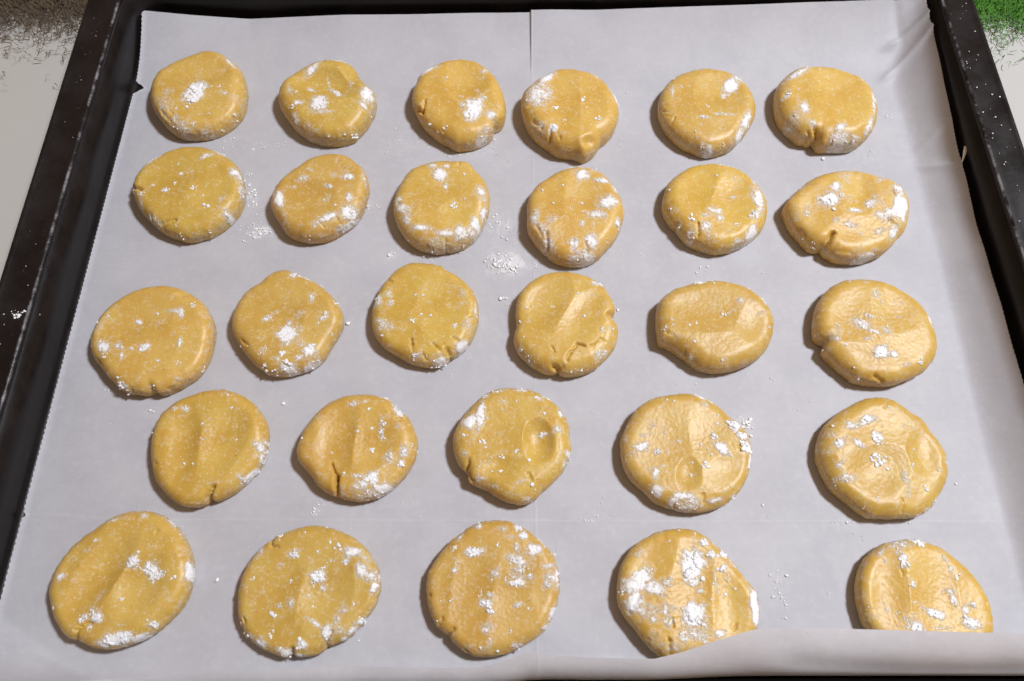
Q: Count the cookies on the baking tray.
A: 28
